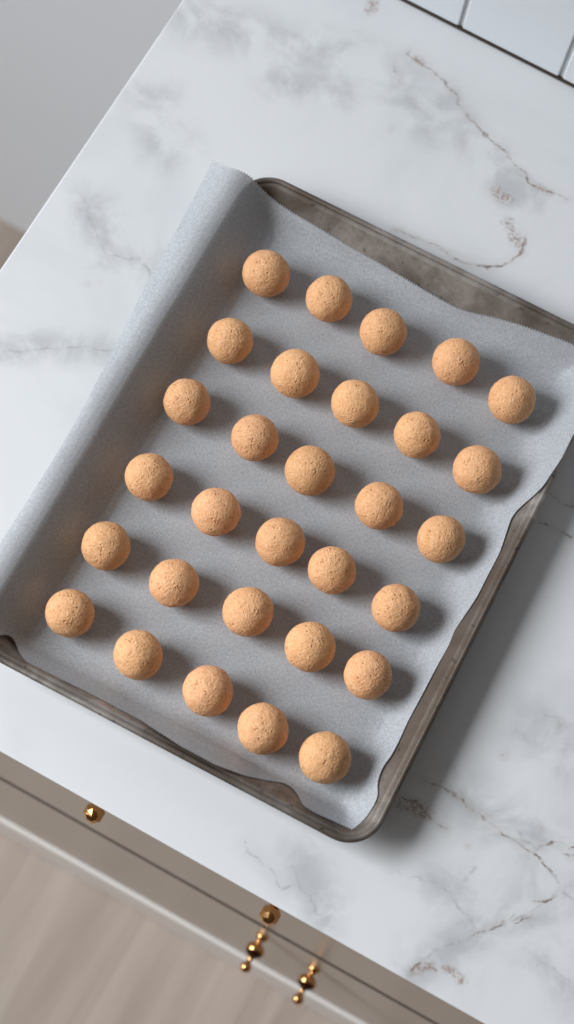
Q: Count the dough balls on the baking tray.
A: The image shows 30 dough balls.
